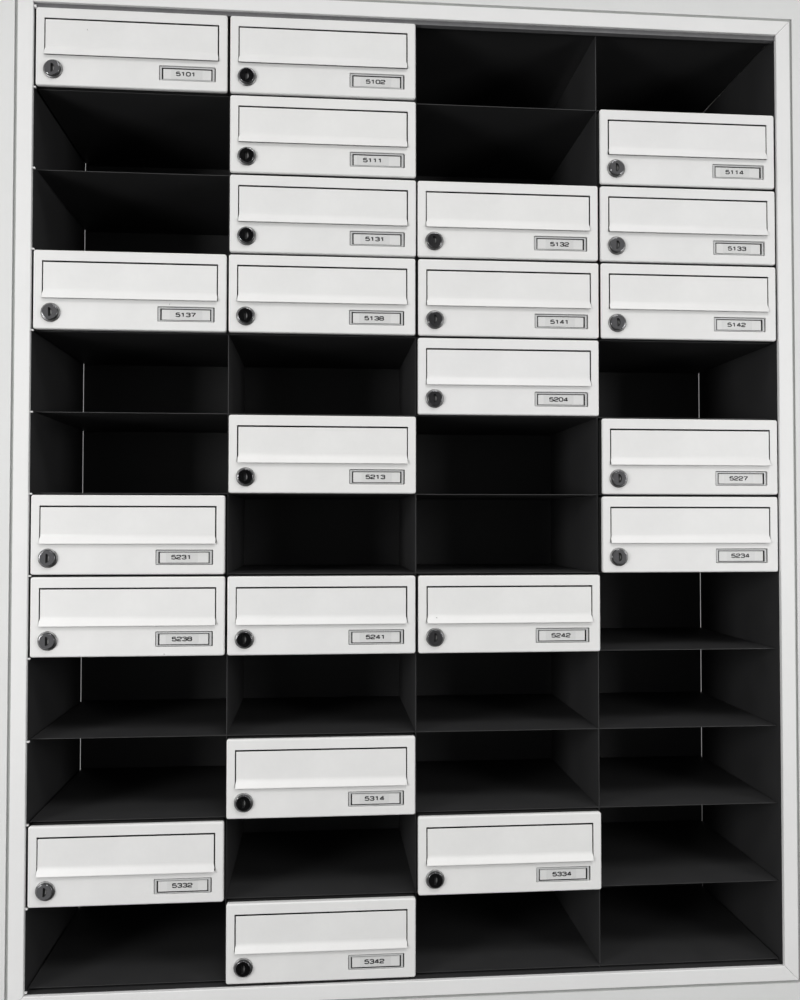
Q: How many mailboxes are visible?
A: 23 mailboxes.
